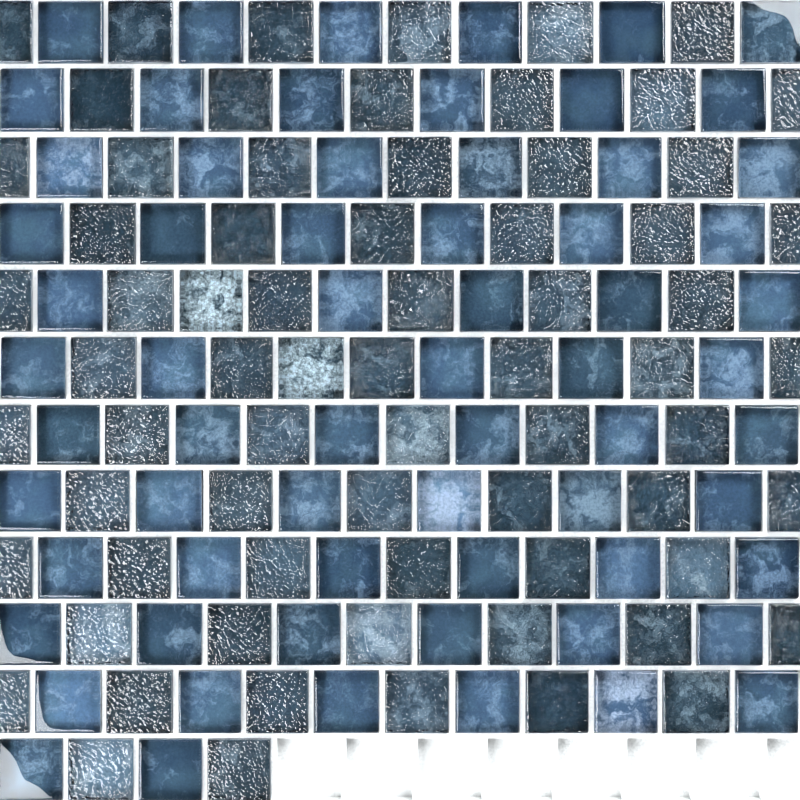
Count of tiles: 136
